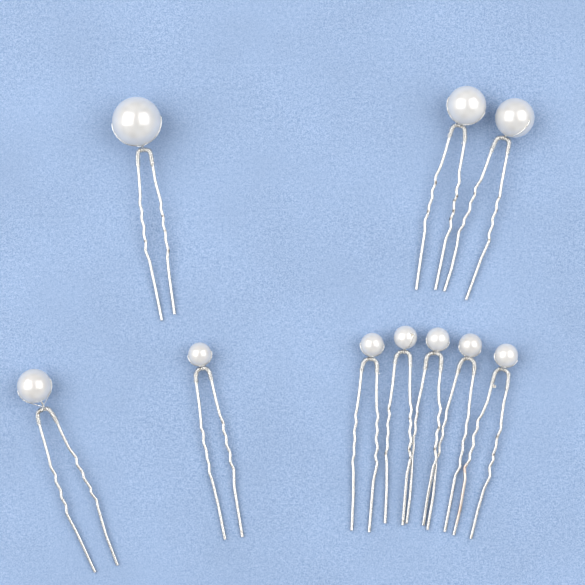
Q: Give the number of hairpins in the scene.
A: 10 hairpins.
